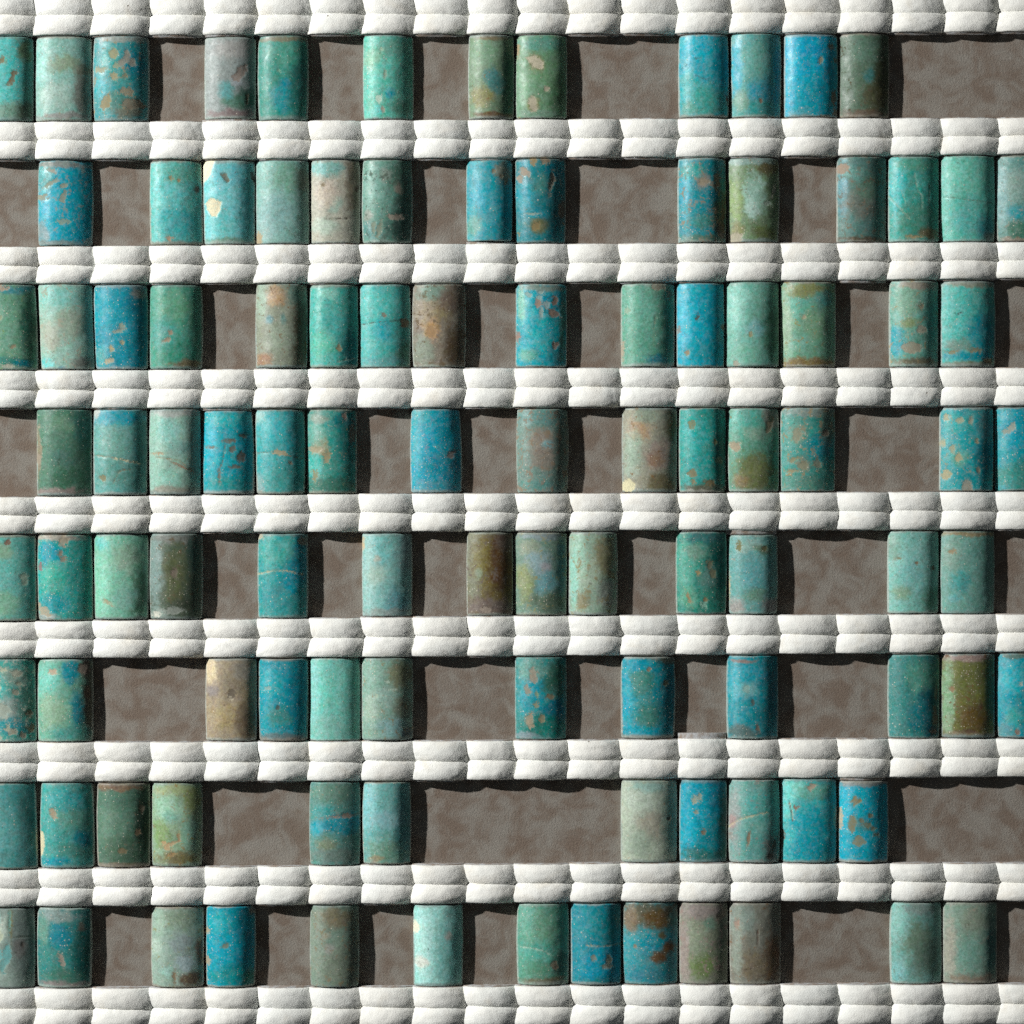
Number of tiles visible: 104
